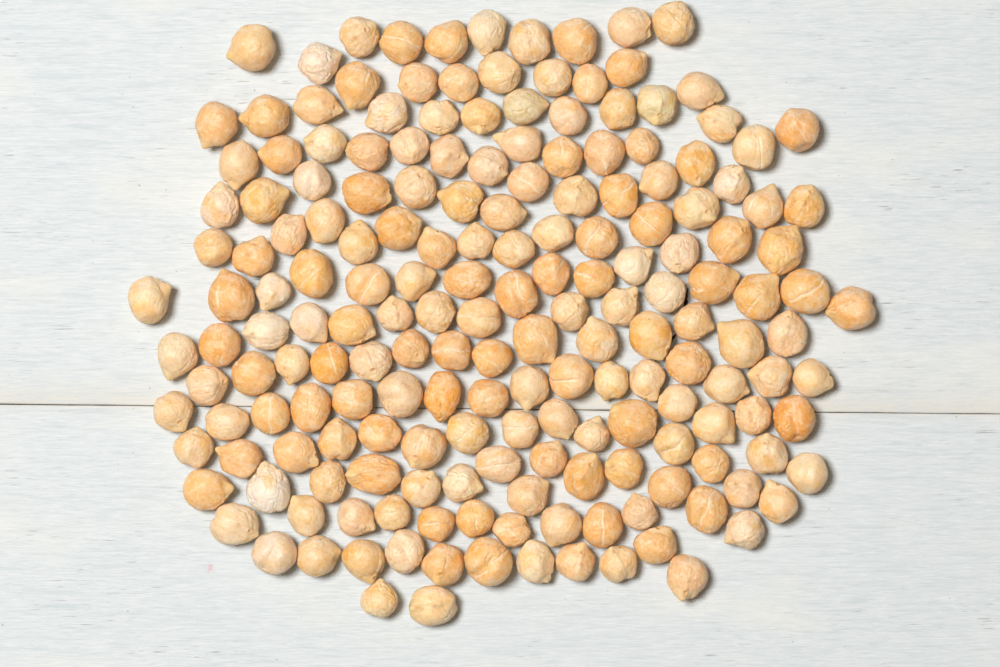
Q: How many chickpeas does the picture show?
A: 187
